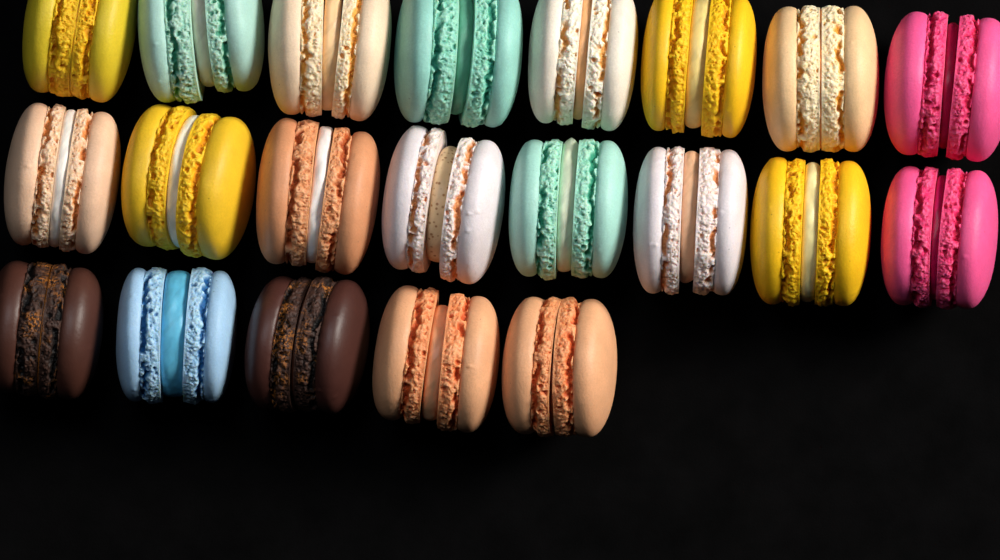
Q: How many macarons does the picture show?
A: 21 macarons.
